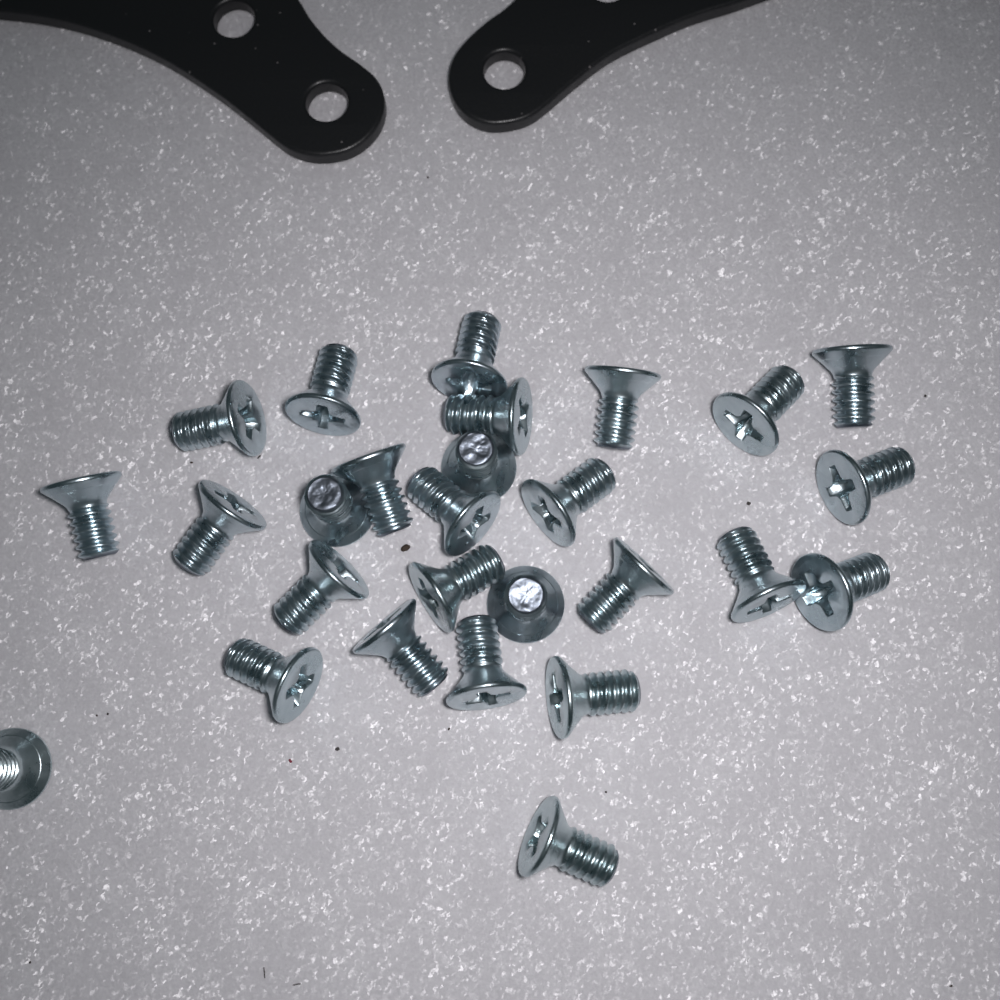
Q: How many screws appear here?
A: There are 27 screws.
